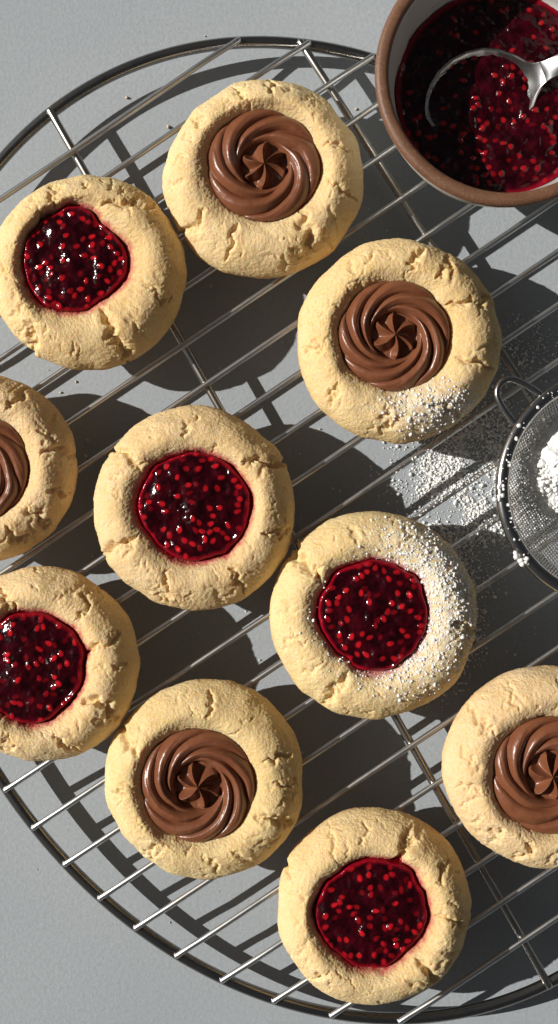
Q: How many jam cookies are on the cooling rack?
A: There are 5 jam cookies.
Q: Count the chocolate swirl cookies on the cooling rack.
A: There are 5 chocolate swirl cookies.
